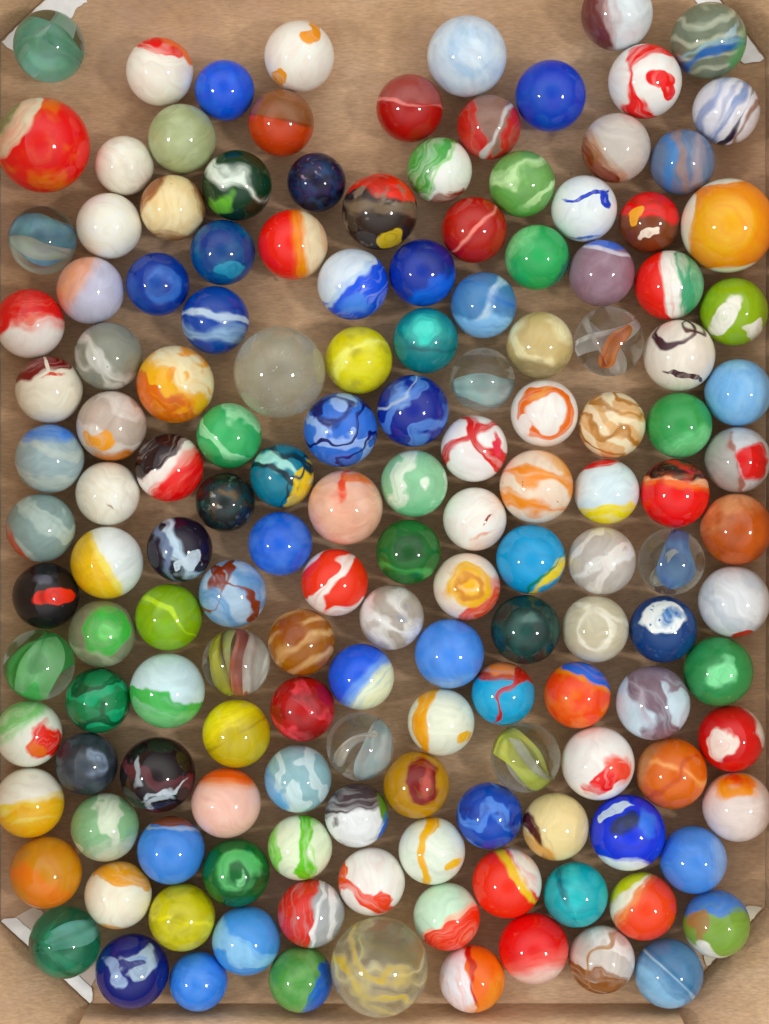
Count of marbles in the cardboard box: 151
